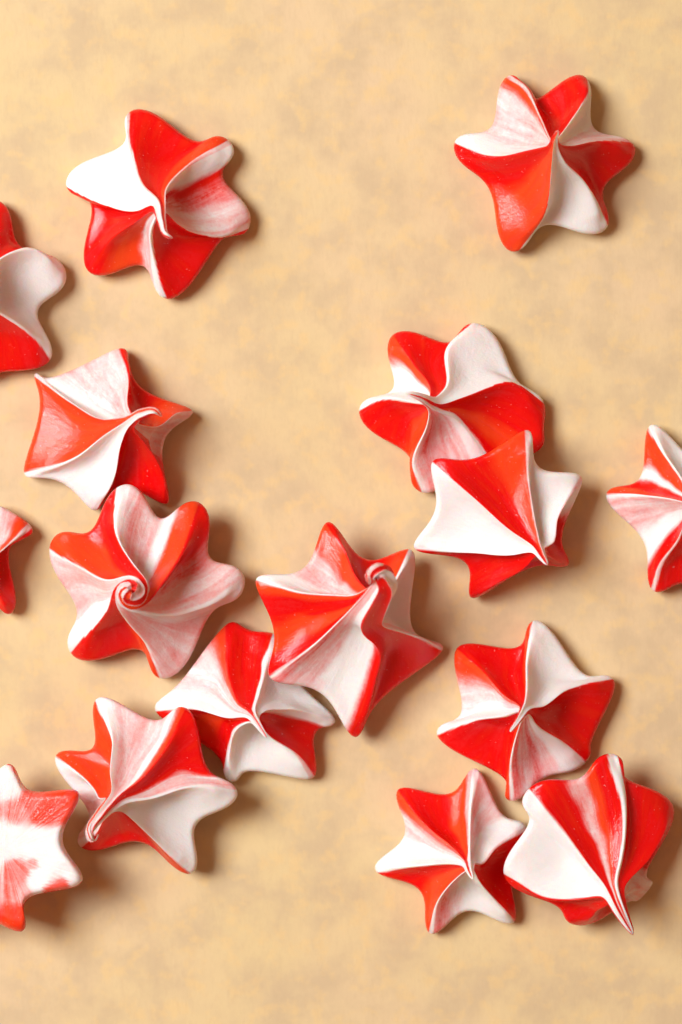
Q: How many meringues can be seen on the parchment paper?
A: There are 16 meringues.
